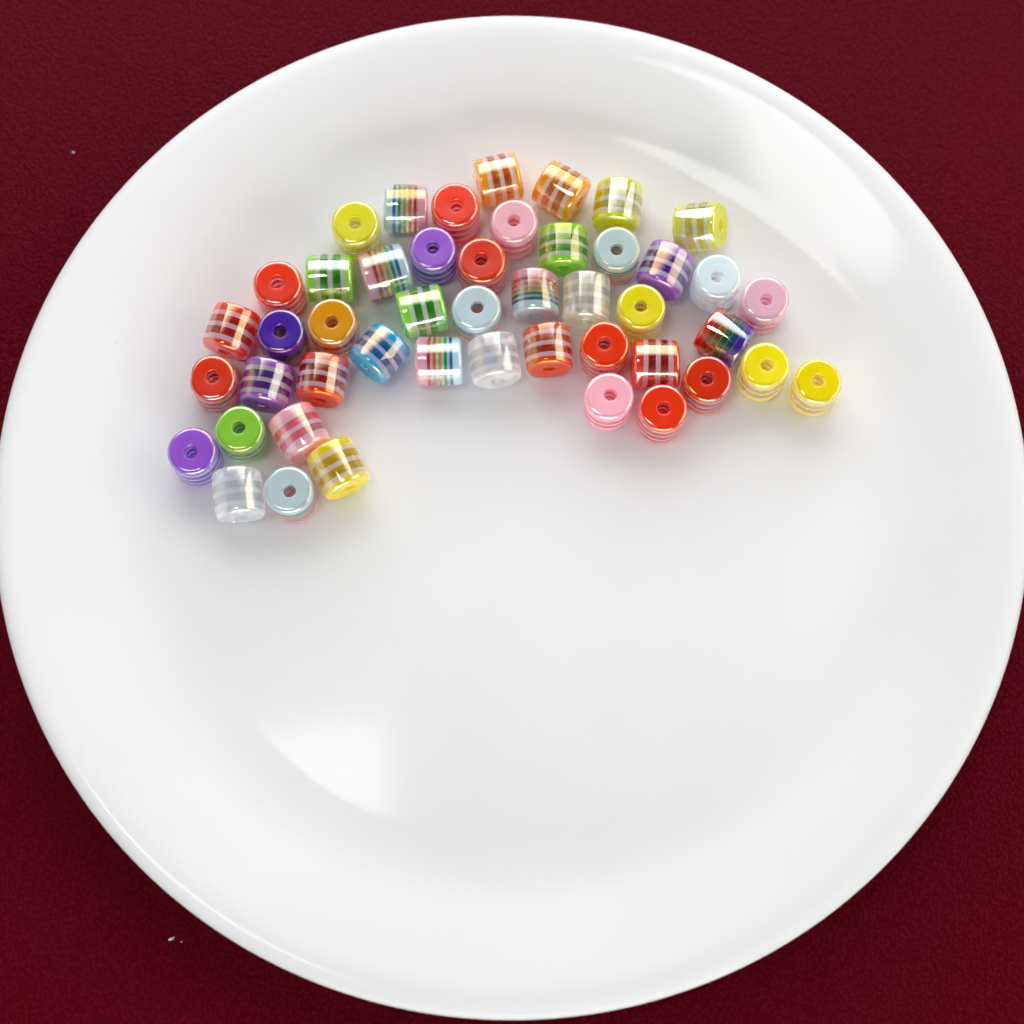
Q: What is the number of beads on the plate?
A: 47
